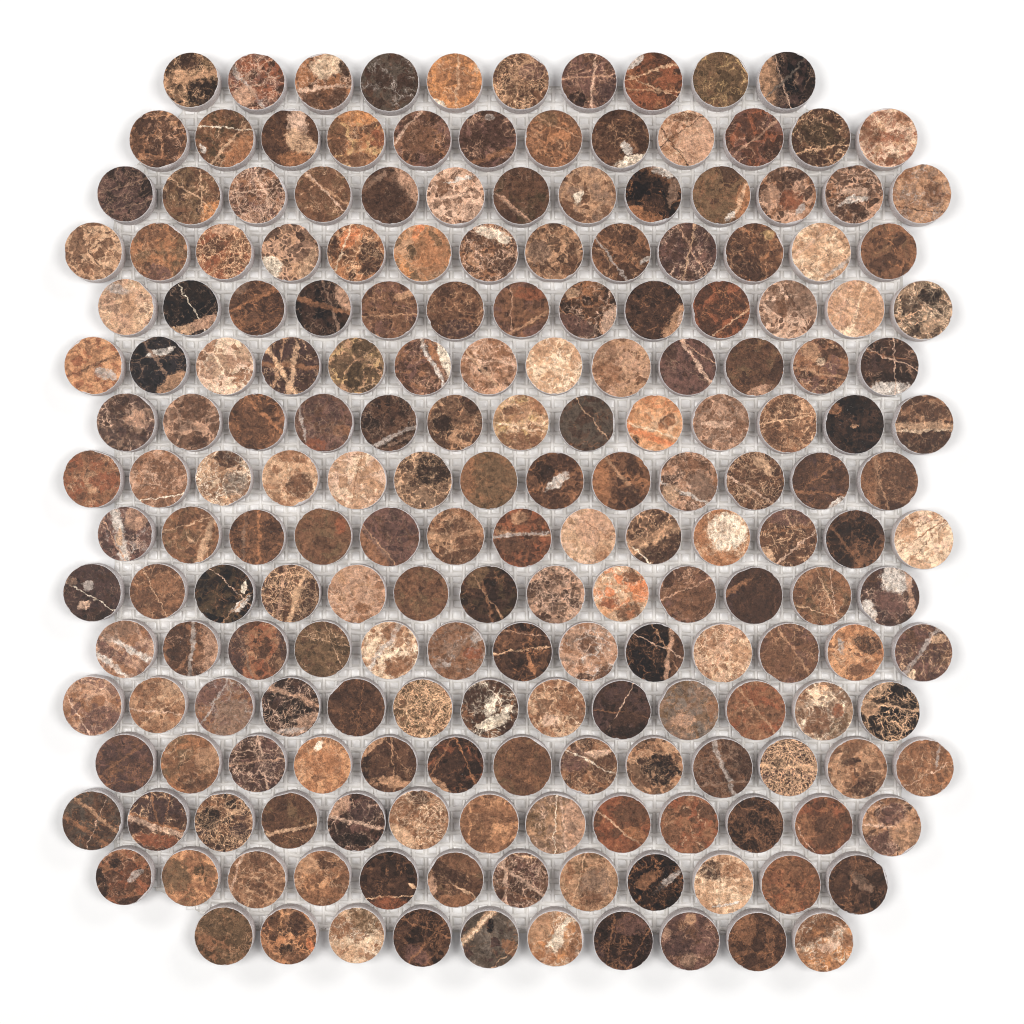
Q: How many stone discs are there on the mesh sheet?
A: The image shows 200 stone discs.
